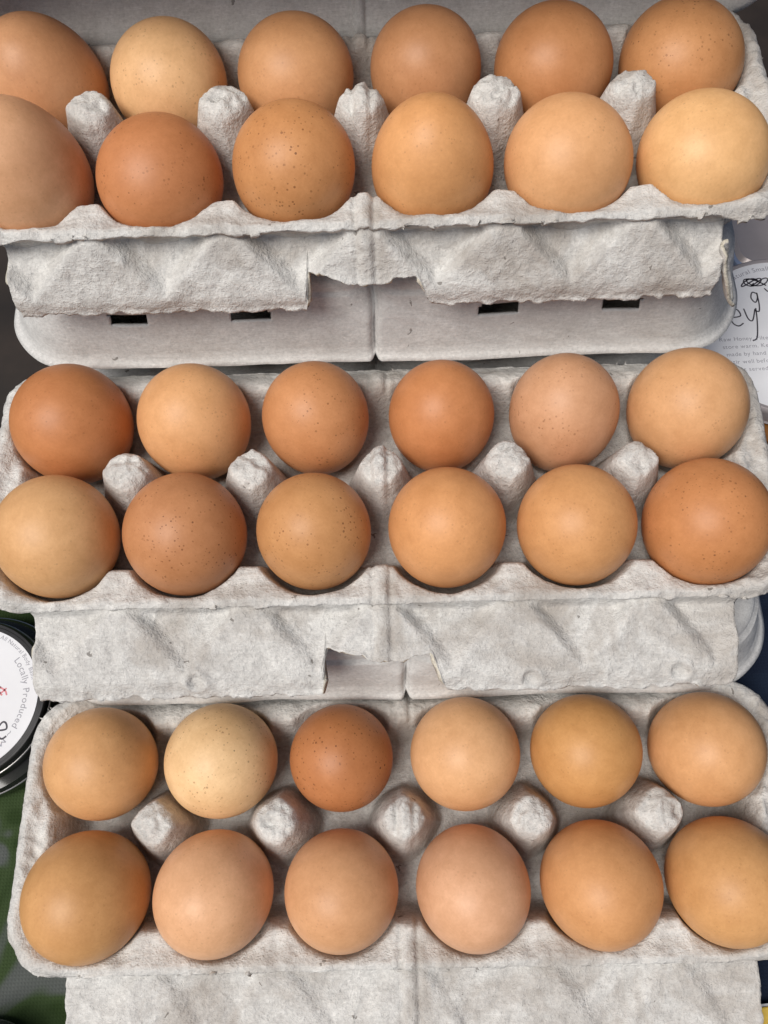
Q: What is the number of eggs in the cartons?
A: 36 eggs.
